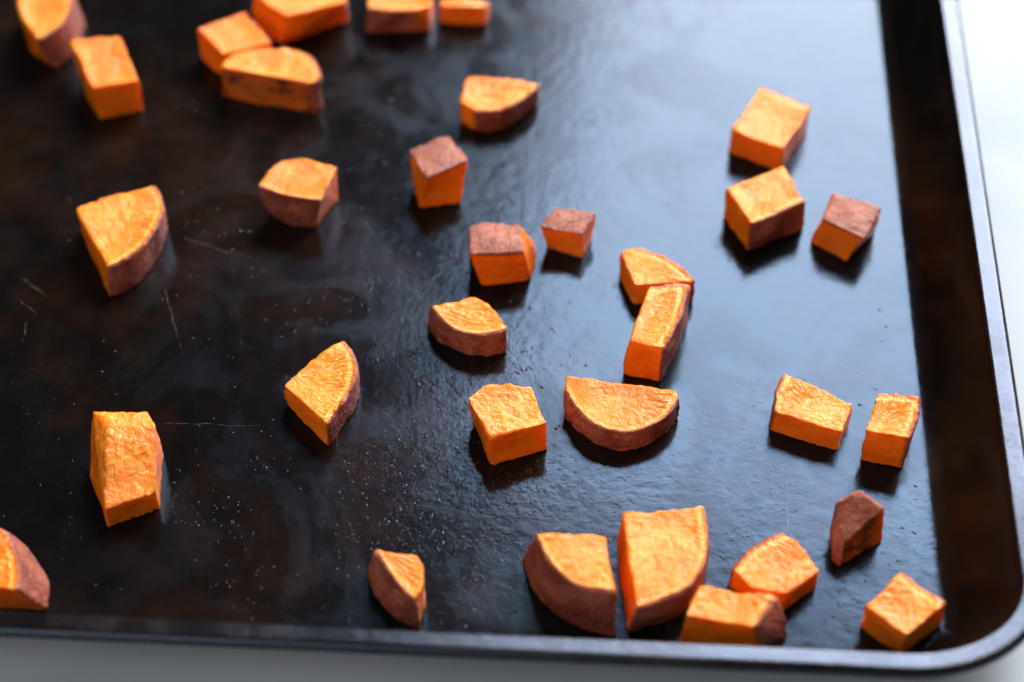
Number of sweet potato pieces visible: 33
